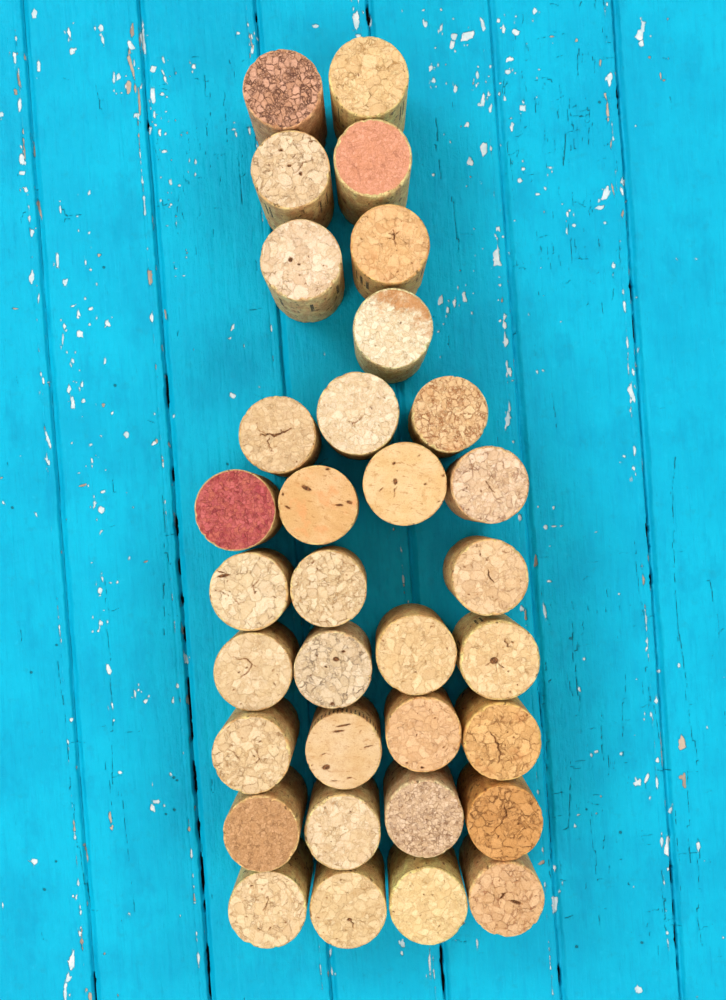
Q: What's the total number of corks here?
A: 33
